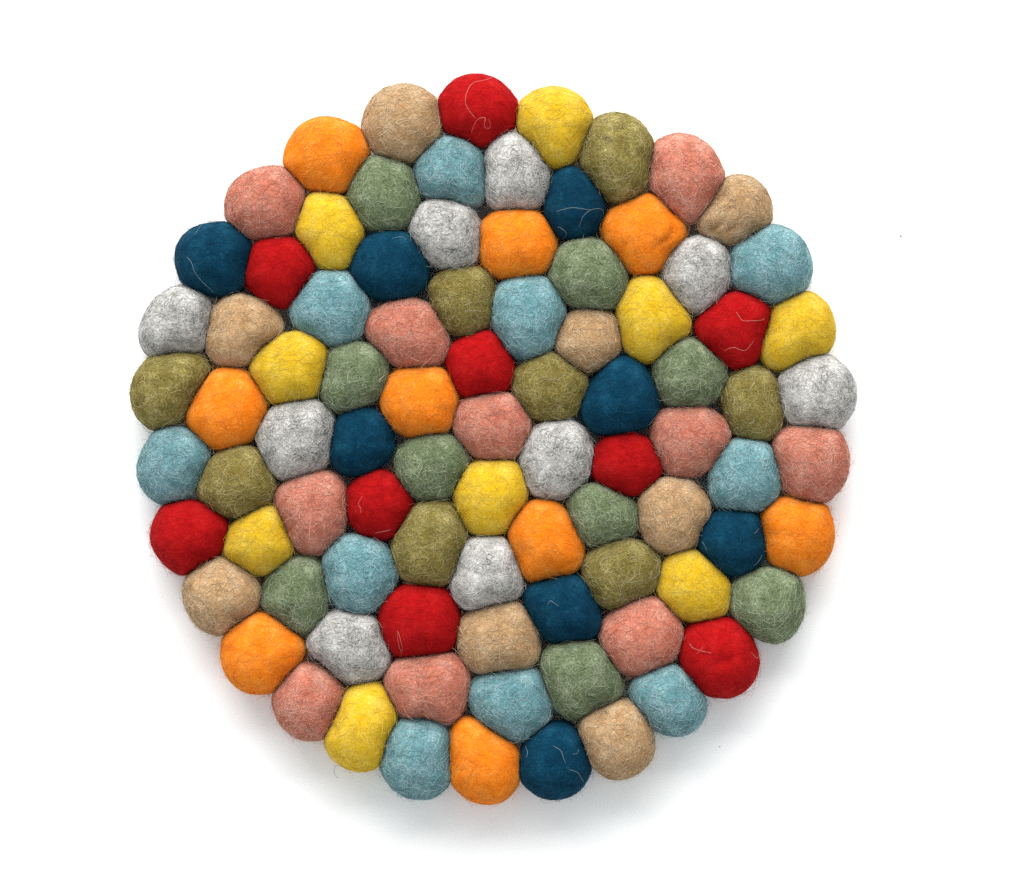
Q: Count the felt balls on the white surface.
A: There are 89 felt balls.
